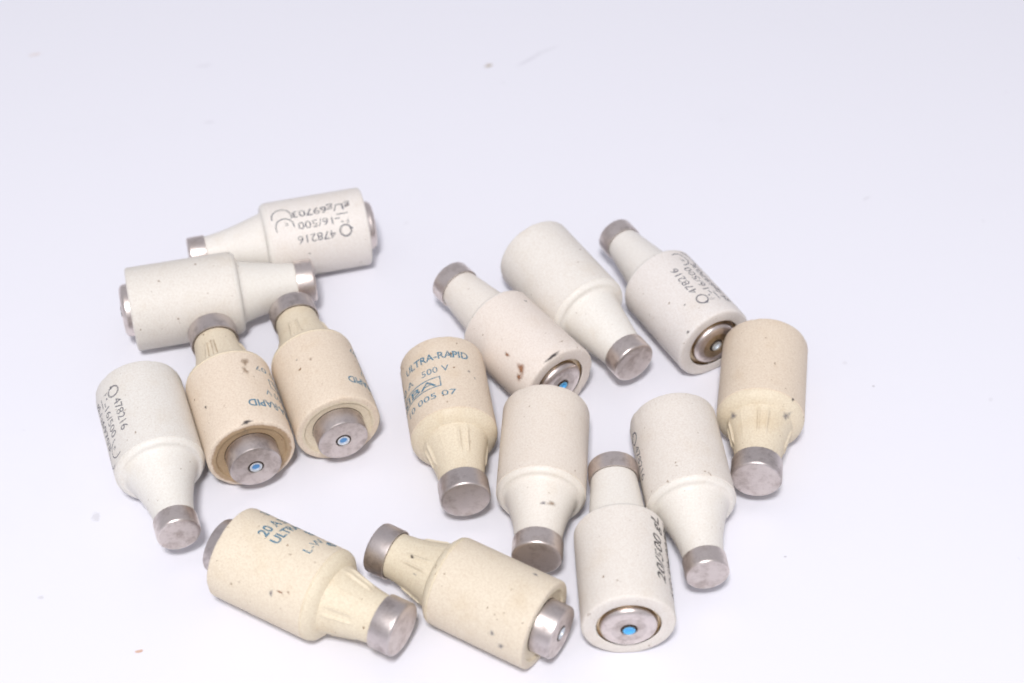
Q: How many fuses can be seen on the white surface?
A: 15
